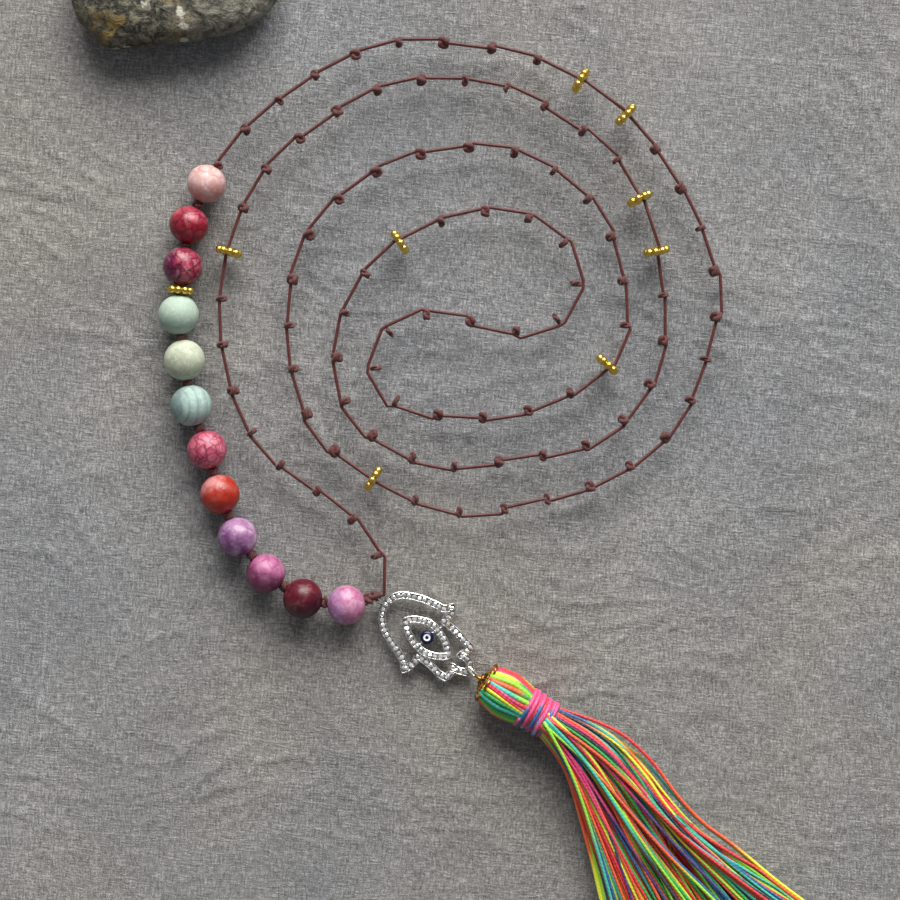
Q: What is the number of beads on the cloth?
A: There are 12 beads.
